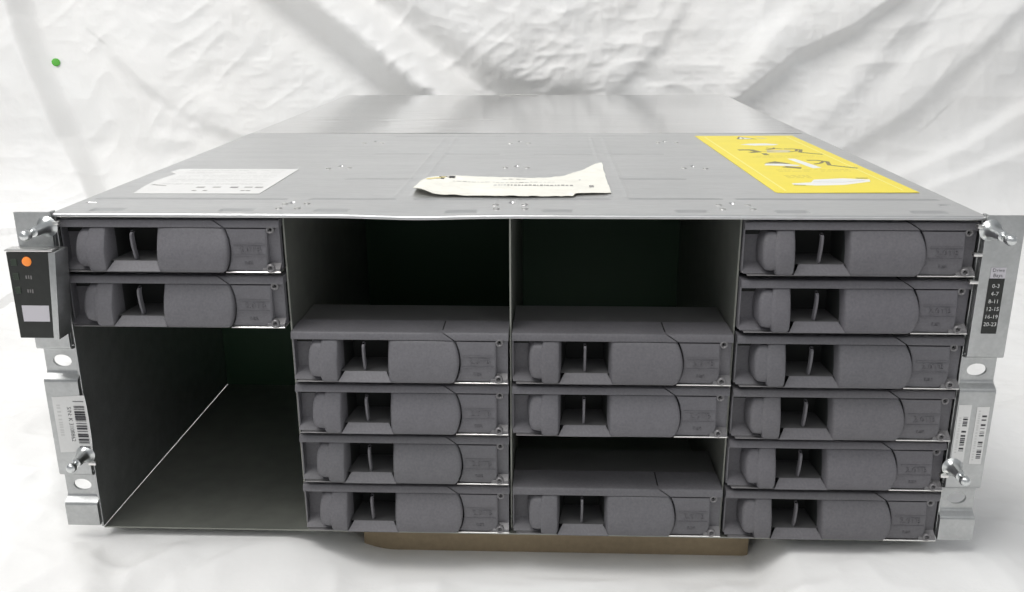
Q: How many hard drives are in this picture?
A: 15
